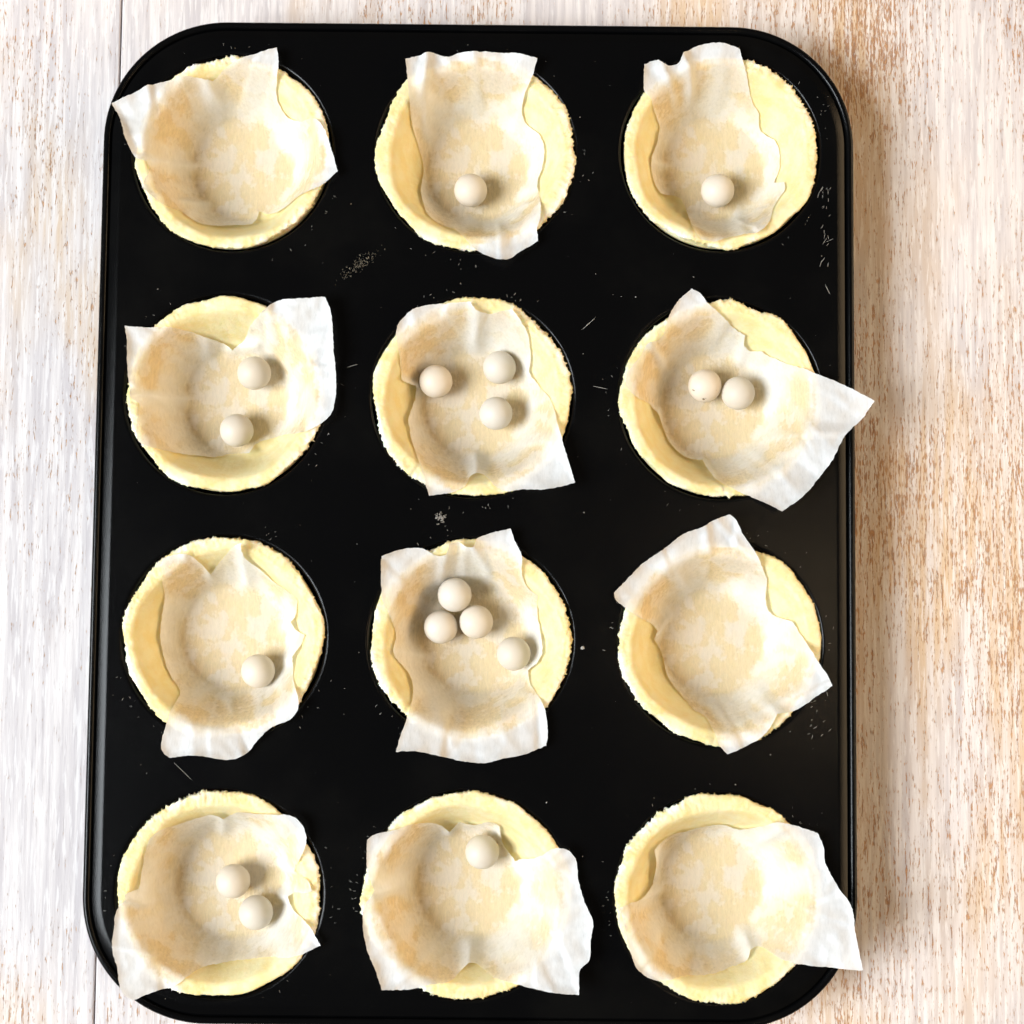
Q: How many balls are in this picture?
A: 17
